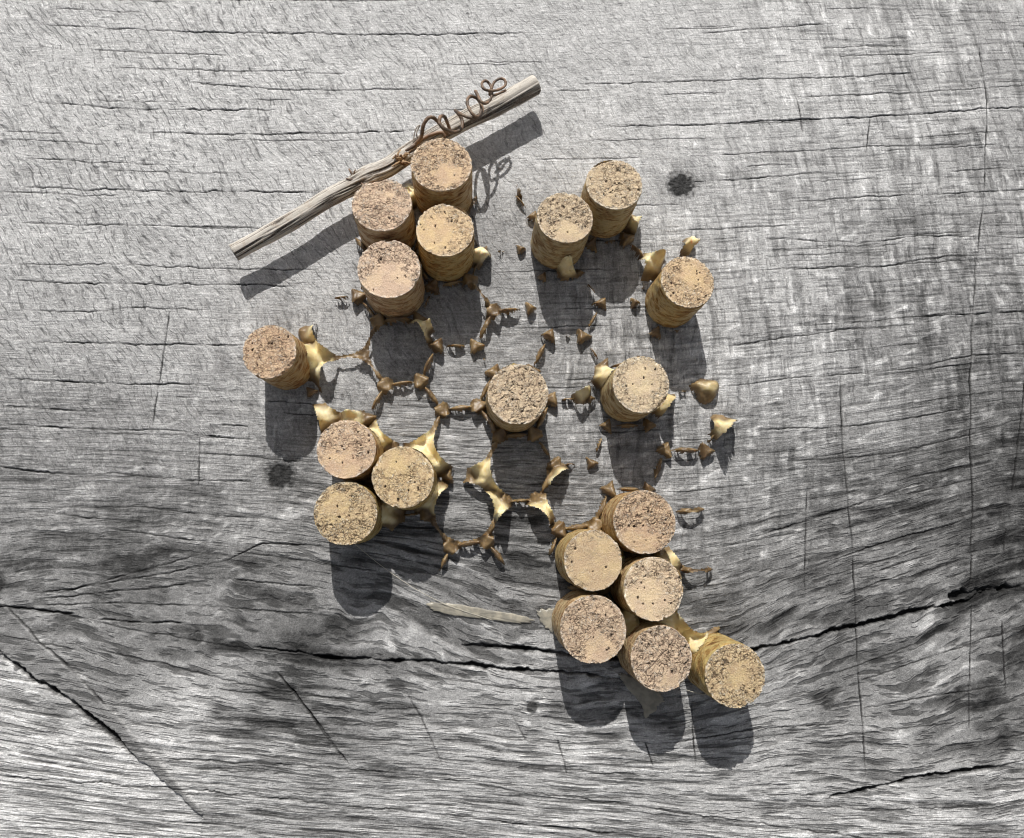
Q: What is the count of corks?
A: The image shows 19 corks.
